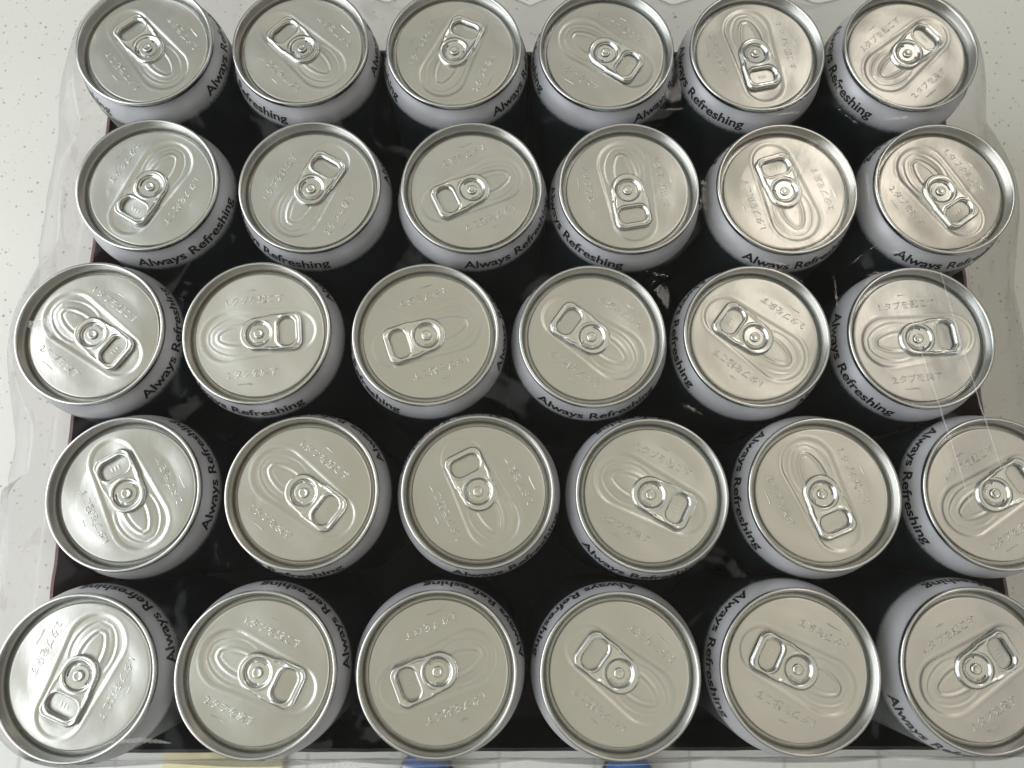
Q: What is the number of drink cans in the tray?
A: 30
